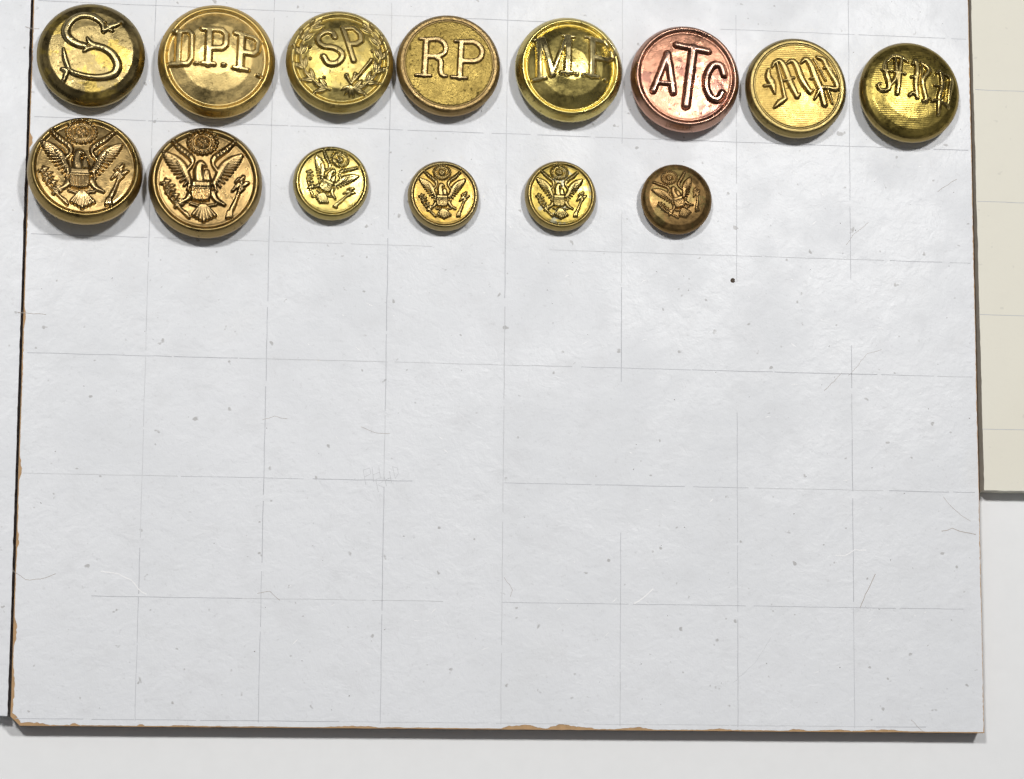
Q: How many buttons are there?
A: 14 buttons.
